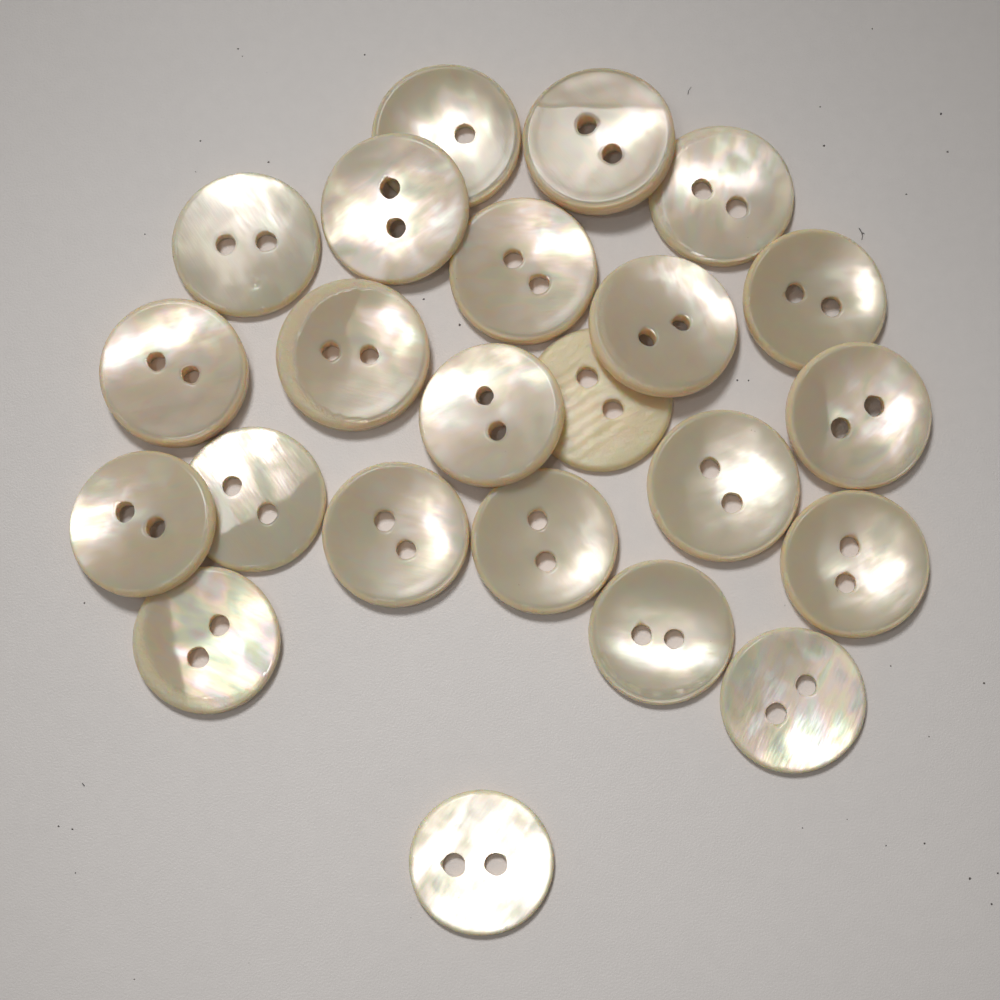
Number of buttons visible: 23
